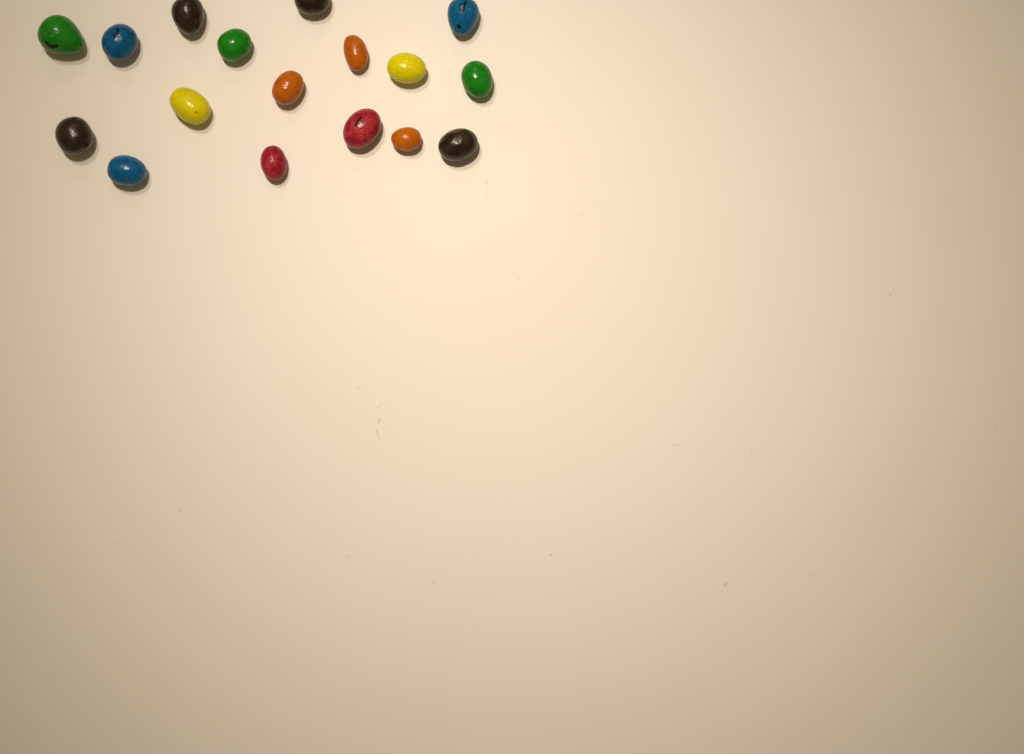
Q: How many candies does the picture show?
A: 17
